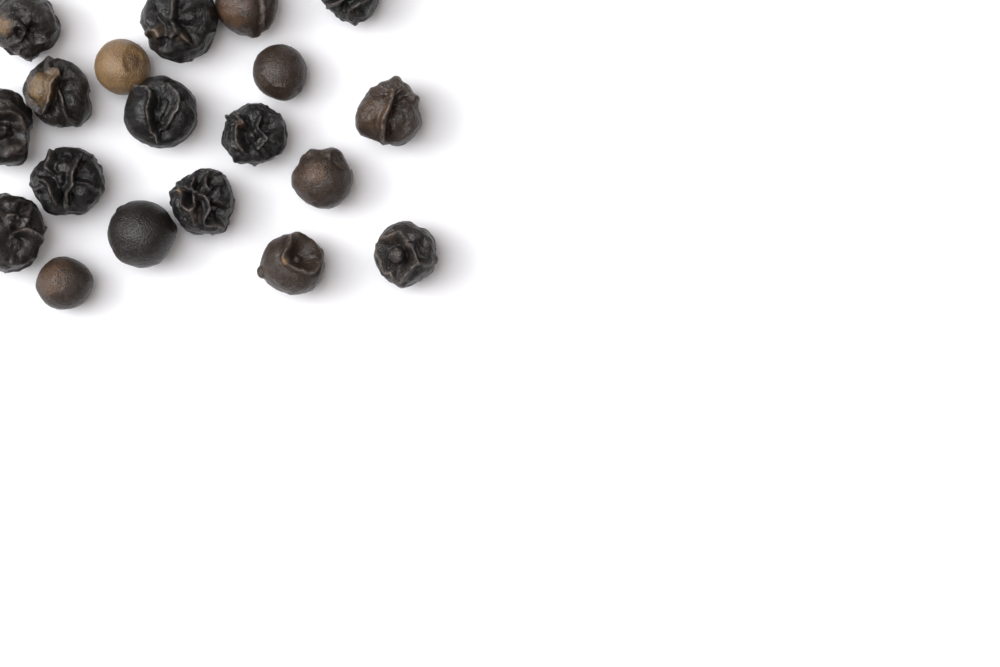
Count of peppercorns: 19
